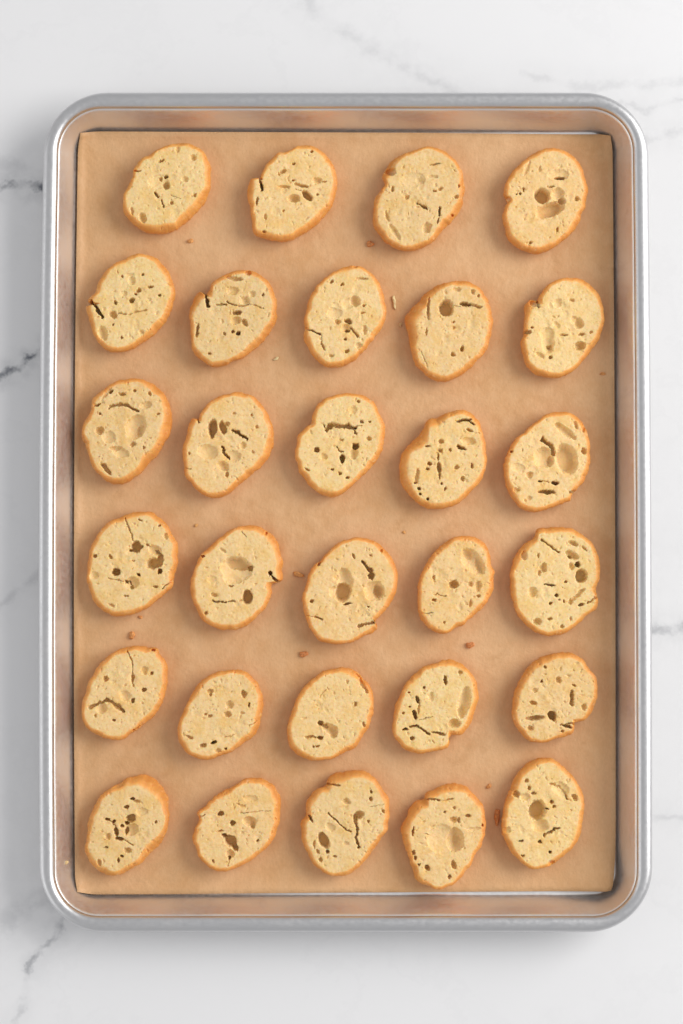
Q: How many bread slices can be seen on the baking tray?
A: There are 29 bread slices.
